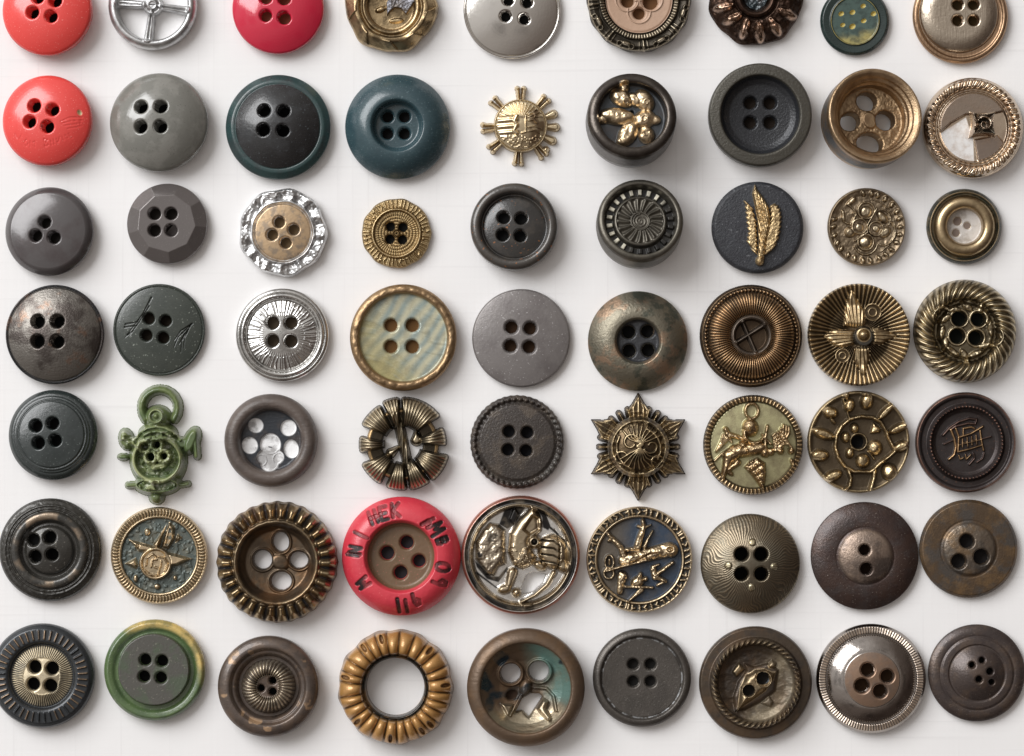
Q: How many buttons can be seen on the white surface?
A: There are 63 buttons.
